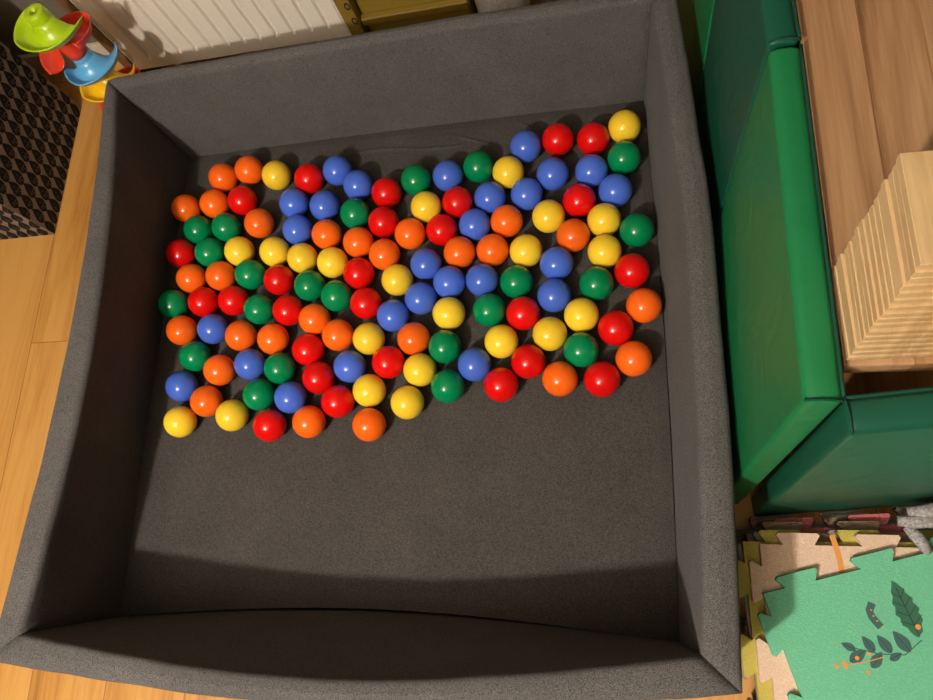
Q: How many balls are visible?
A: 126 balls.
